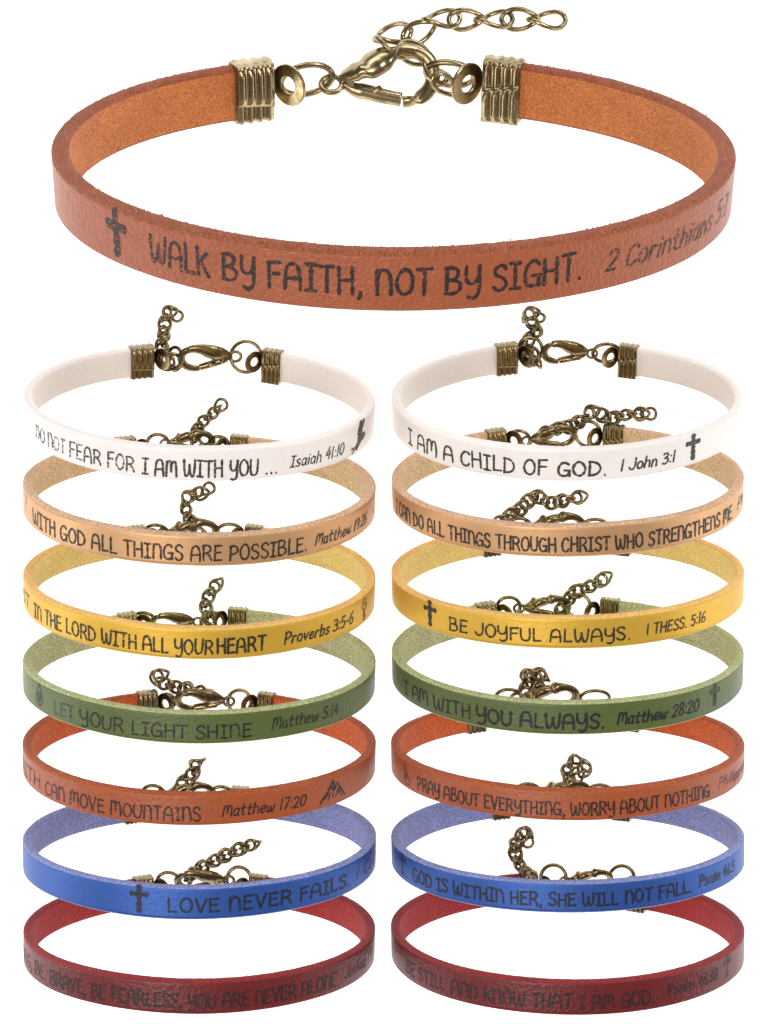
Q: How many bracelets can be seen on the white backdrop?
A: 15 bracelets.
